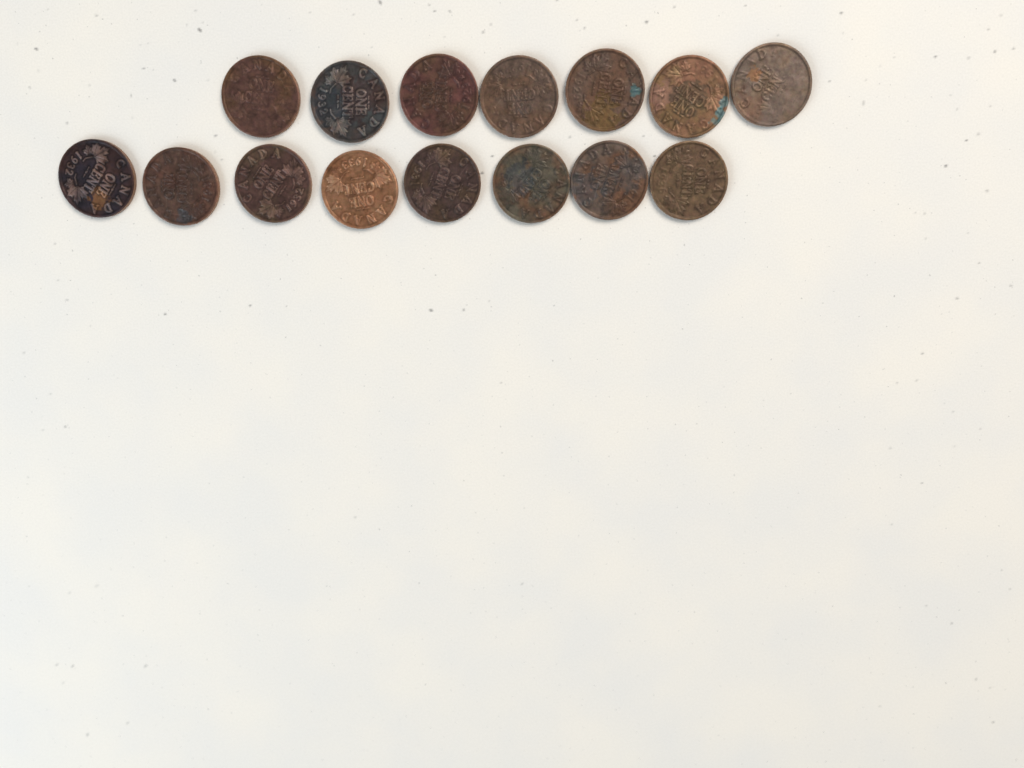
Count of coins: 15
